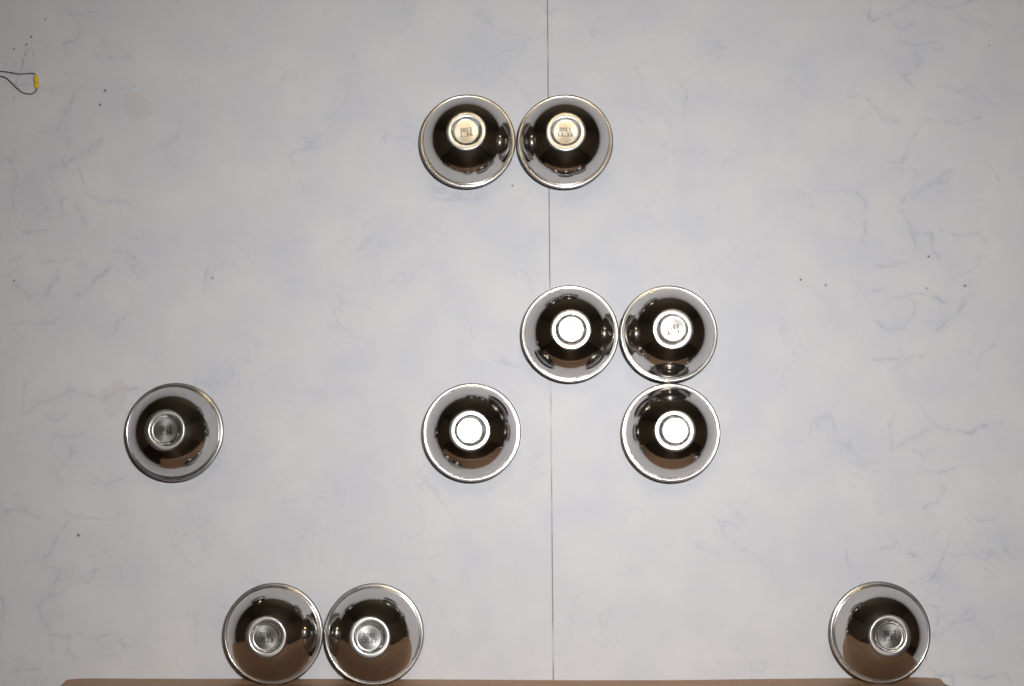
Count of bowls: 10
